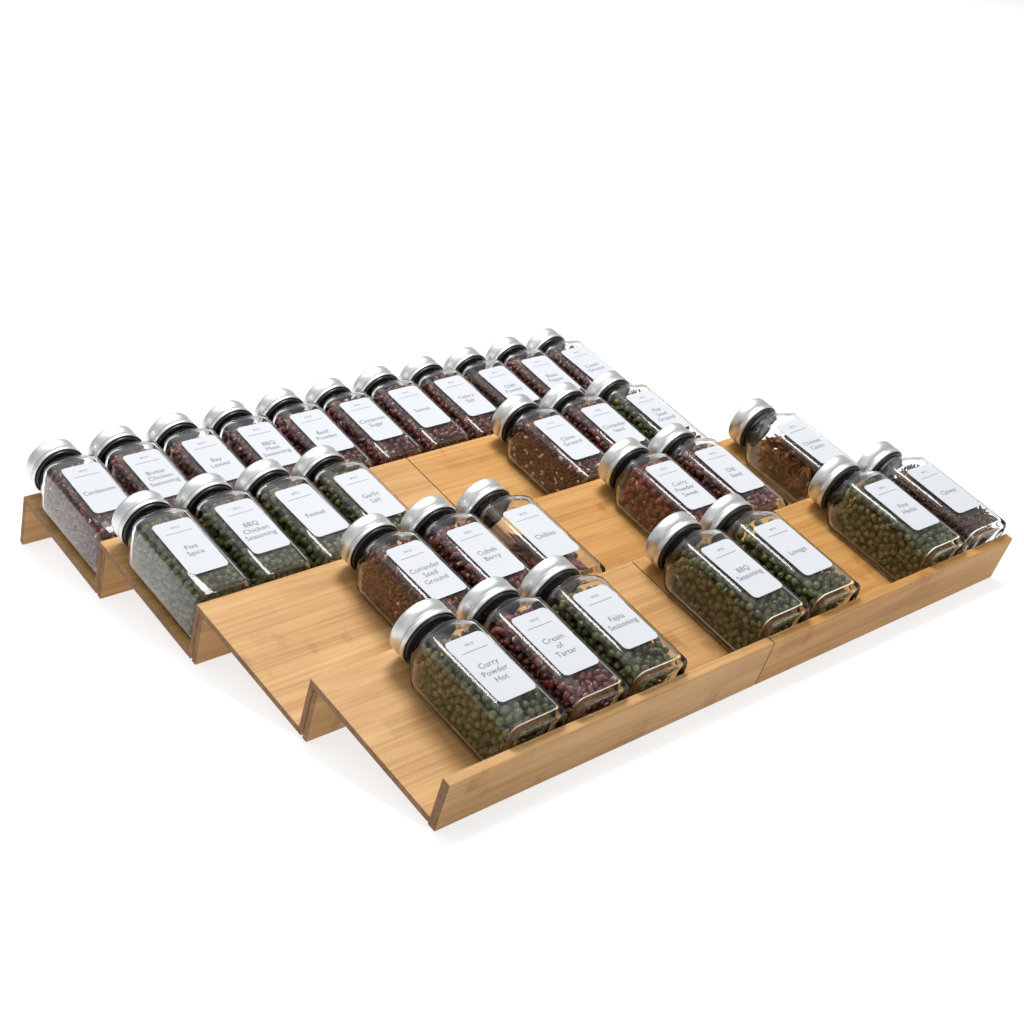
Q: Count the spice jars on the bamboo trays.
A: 31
